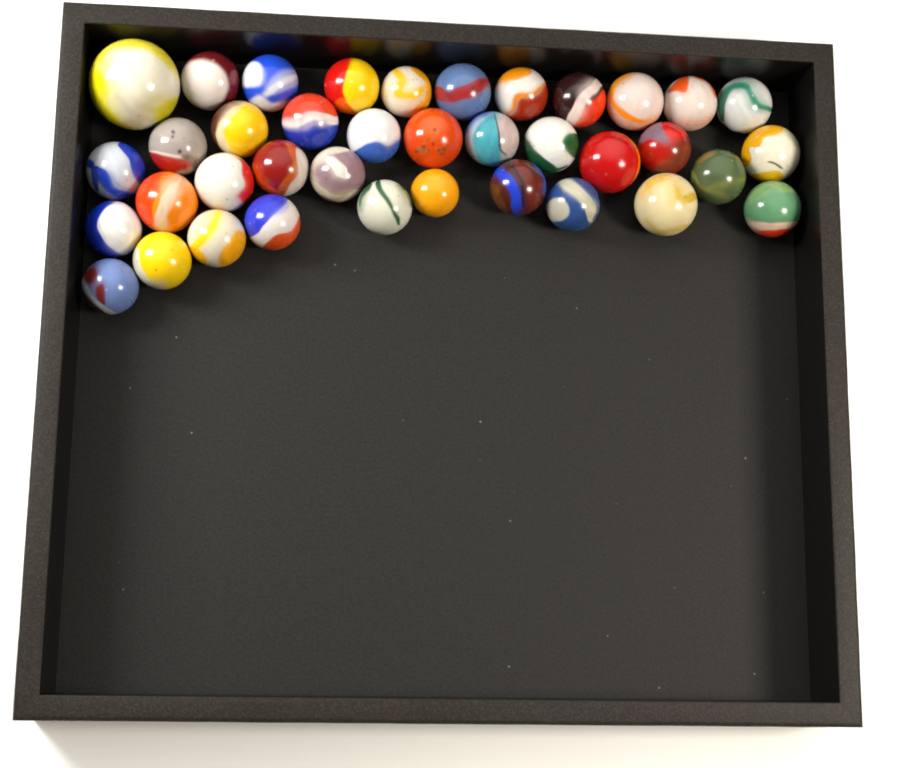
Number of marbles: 38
